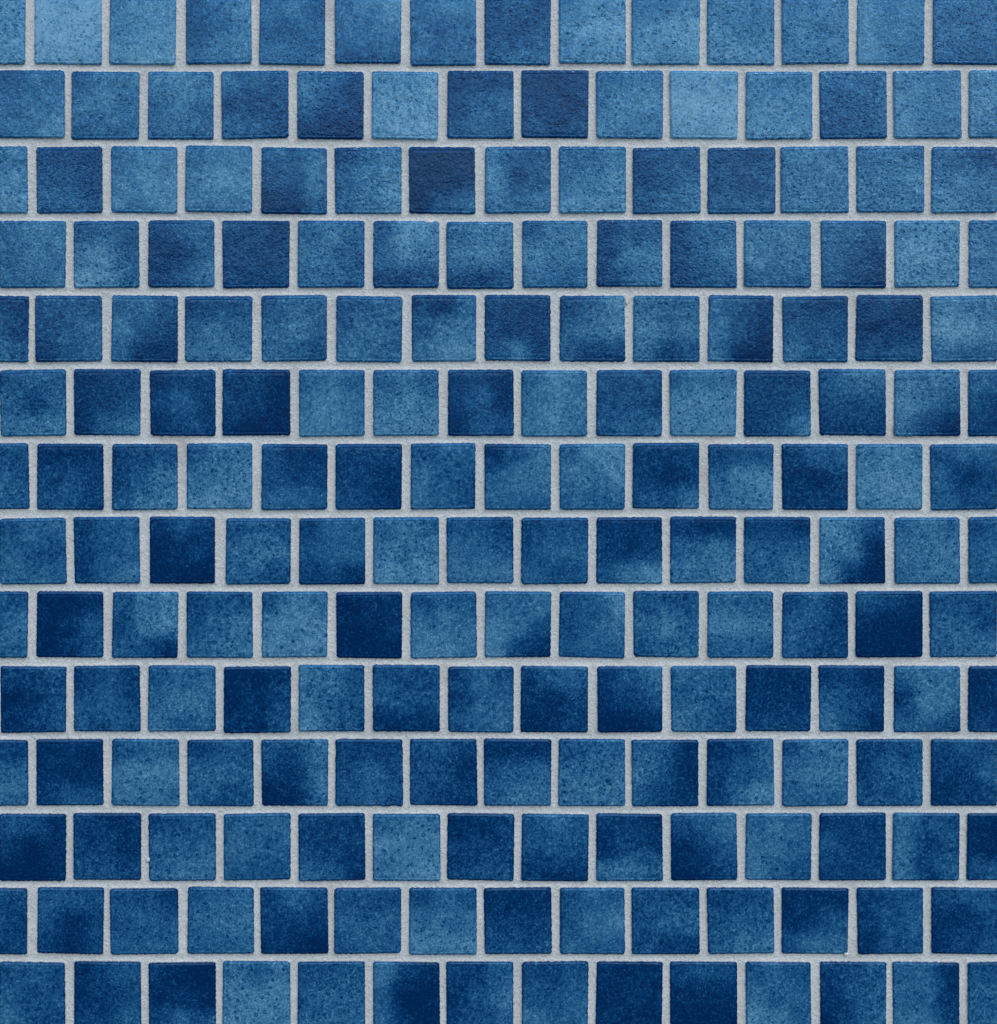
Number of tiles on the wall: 196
